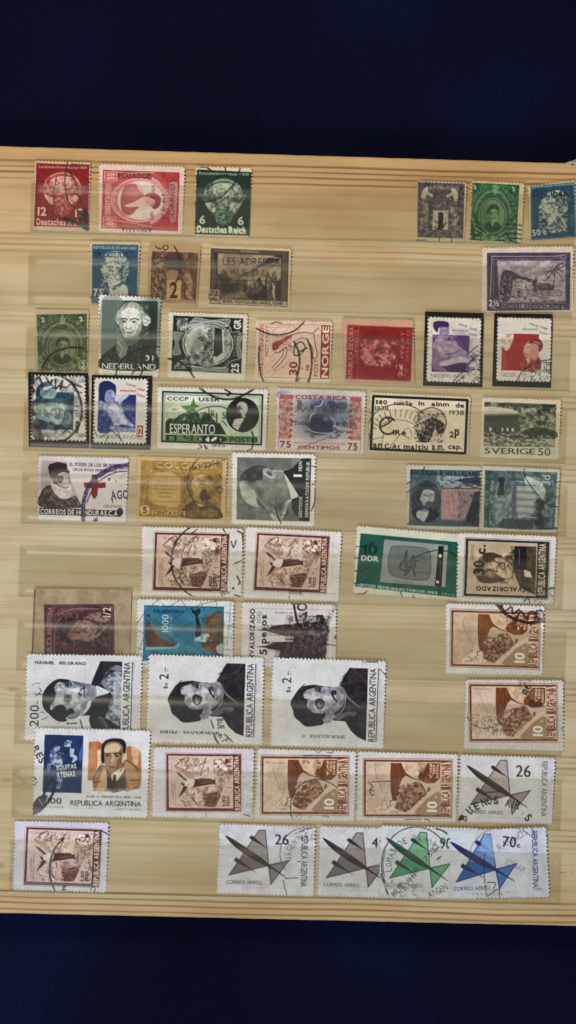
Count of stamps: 50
